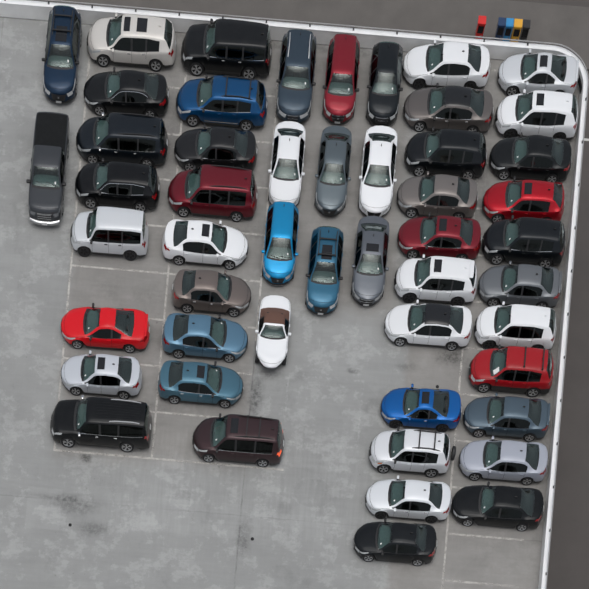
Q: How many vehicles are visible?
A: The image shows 51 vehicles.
